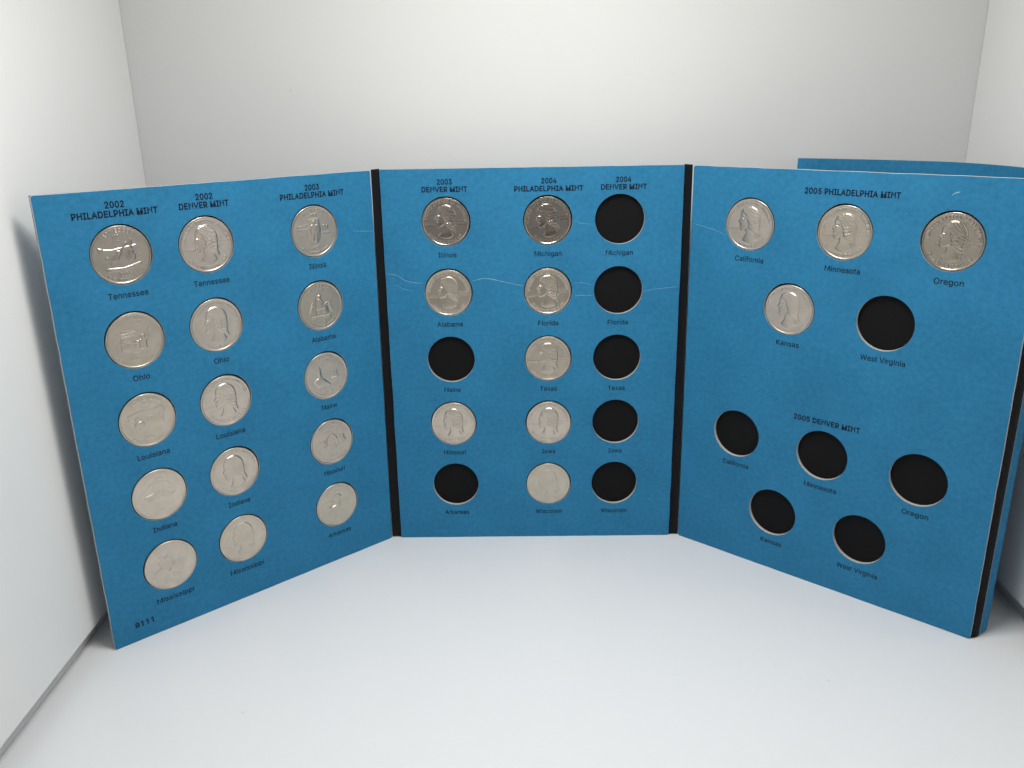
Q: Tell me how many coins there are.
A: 27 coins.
